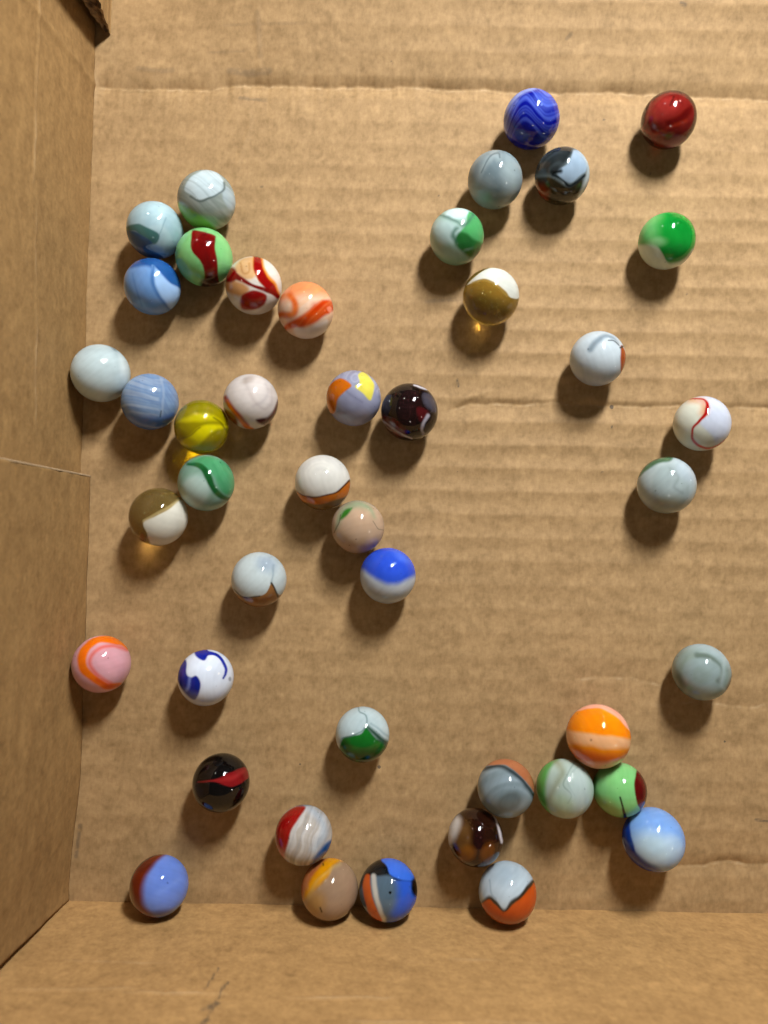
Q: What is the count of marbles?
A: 44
